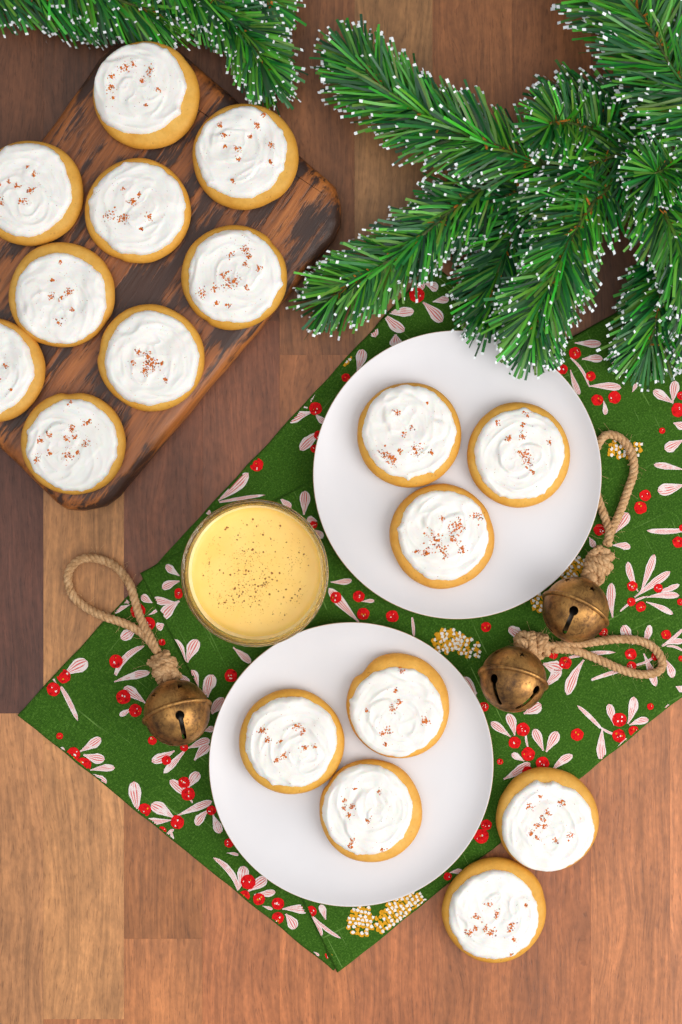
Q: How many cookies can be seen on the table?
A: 17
